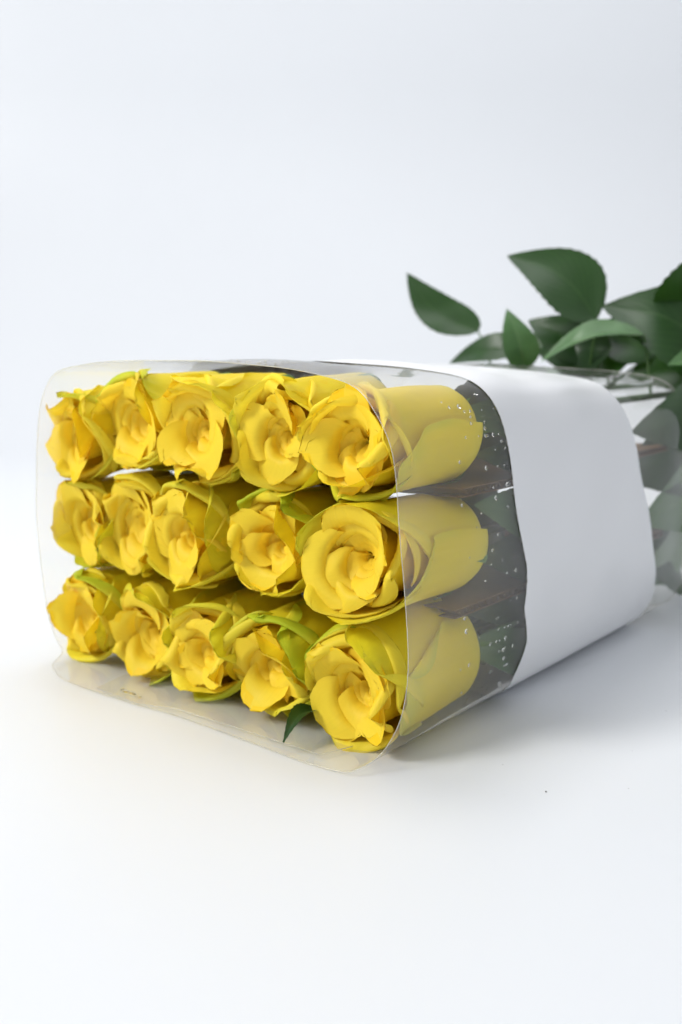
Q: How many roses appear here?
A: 15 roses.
